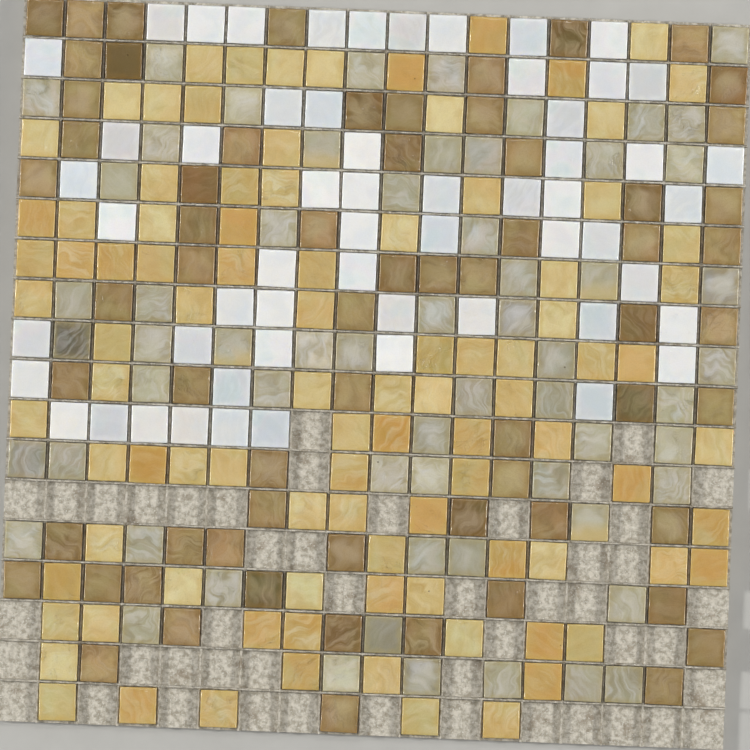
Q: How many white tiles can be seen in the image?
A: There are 57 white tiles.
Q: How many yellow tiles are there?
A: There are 94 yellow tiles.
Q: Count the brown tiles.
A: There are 65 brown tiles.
